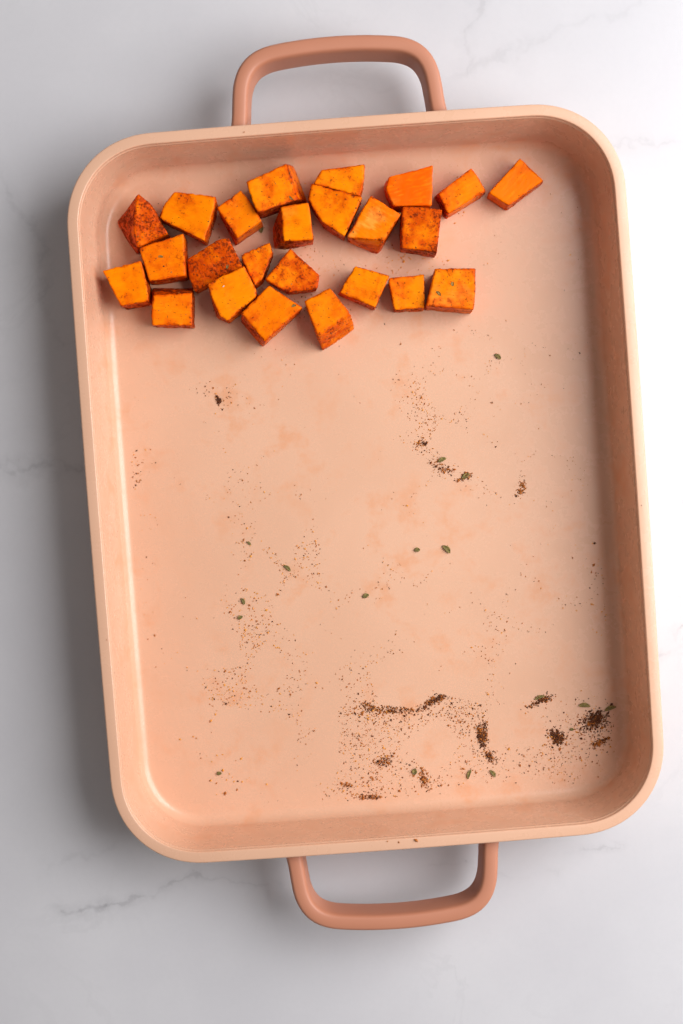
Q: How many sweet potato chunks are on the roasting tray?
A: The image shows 24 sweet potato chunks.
